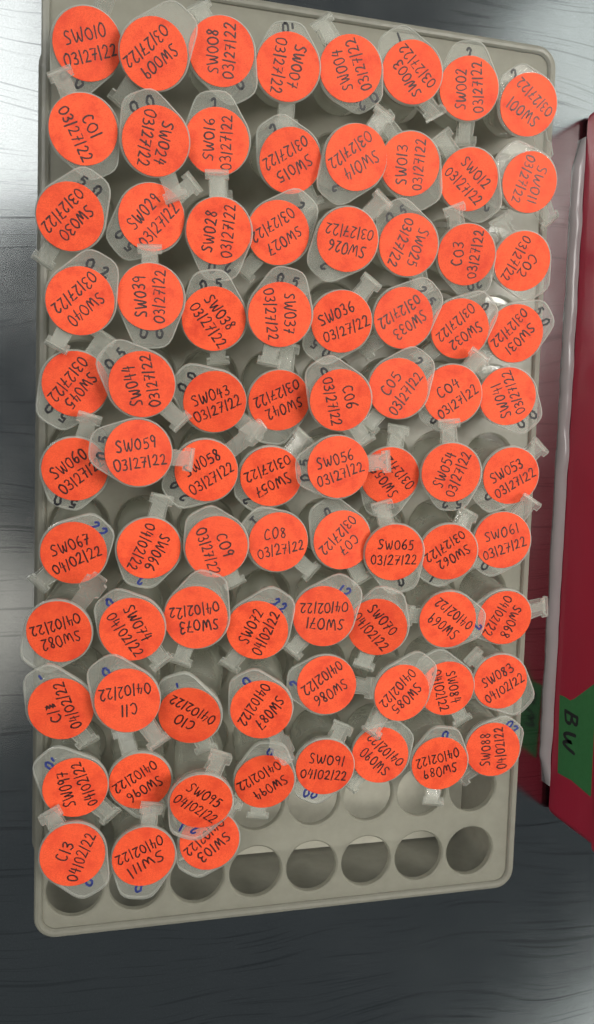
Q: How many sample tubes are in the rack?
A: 83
